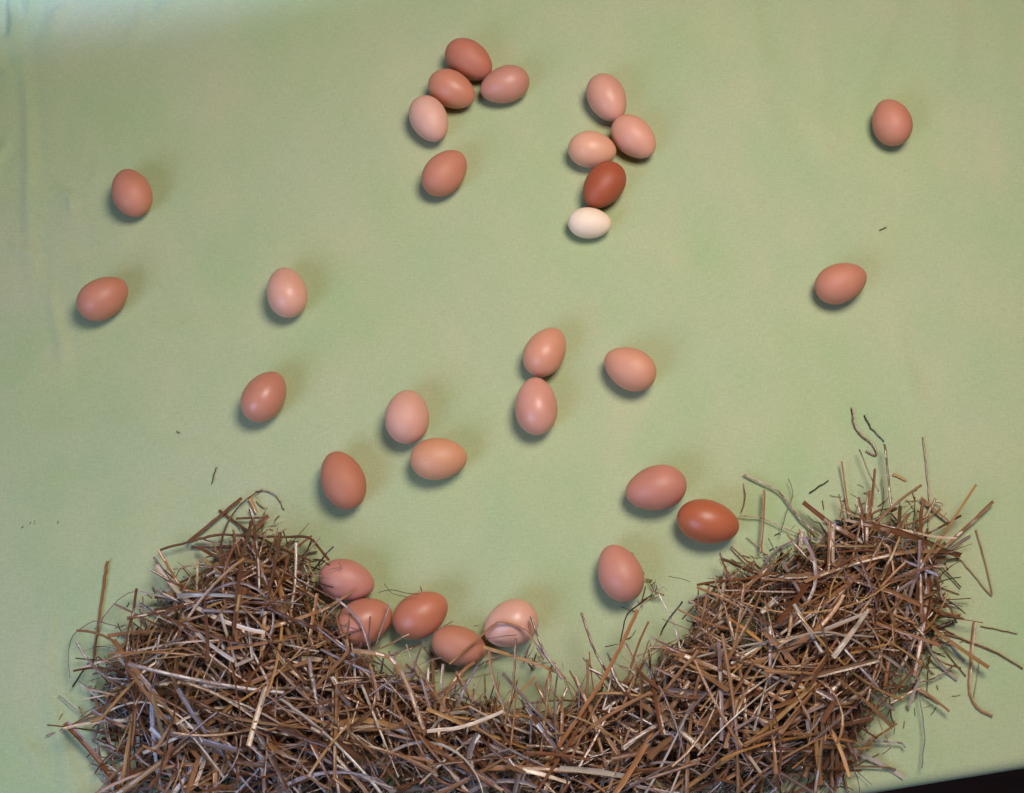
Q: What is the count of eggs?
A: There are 30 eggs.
